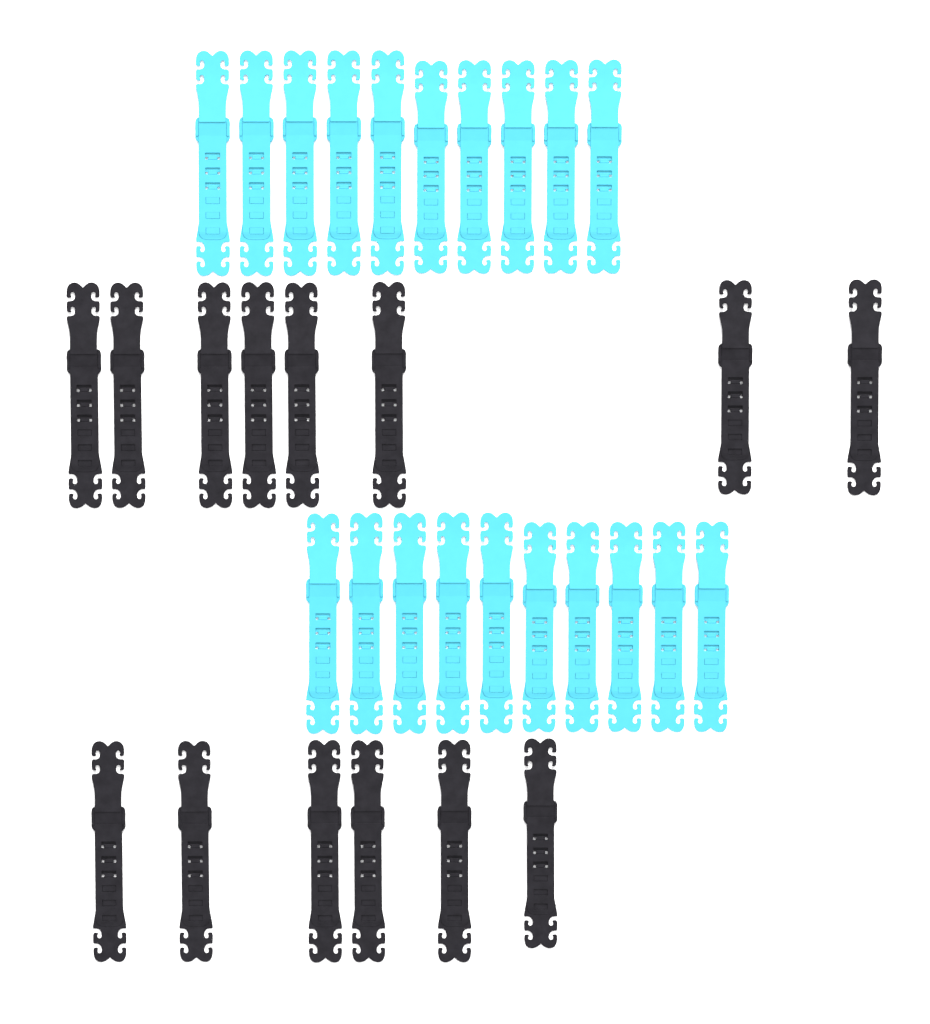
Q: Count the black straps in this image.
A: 14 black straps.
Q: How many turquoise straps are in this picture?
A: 20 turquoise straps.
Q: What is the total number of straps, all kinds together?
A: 34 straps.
